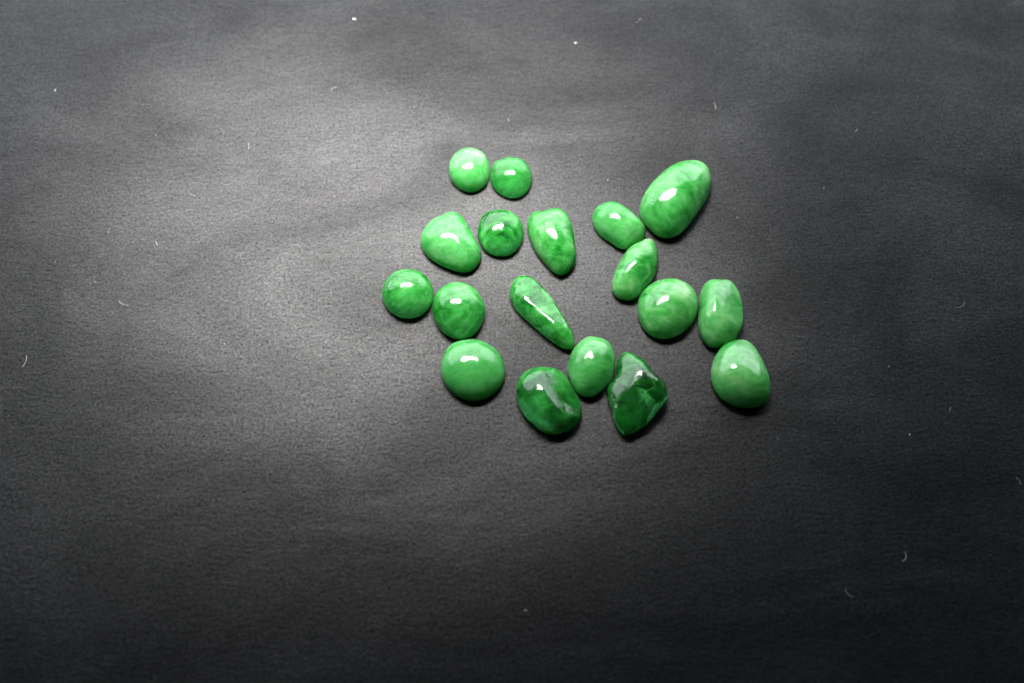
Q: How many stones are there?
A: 18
